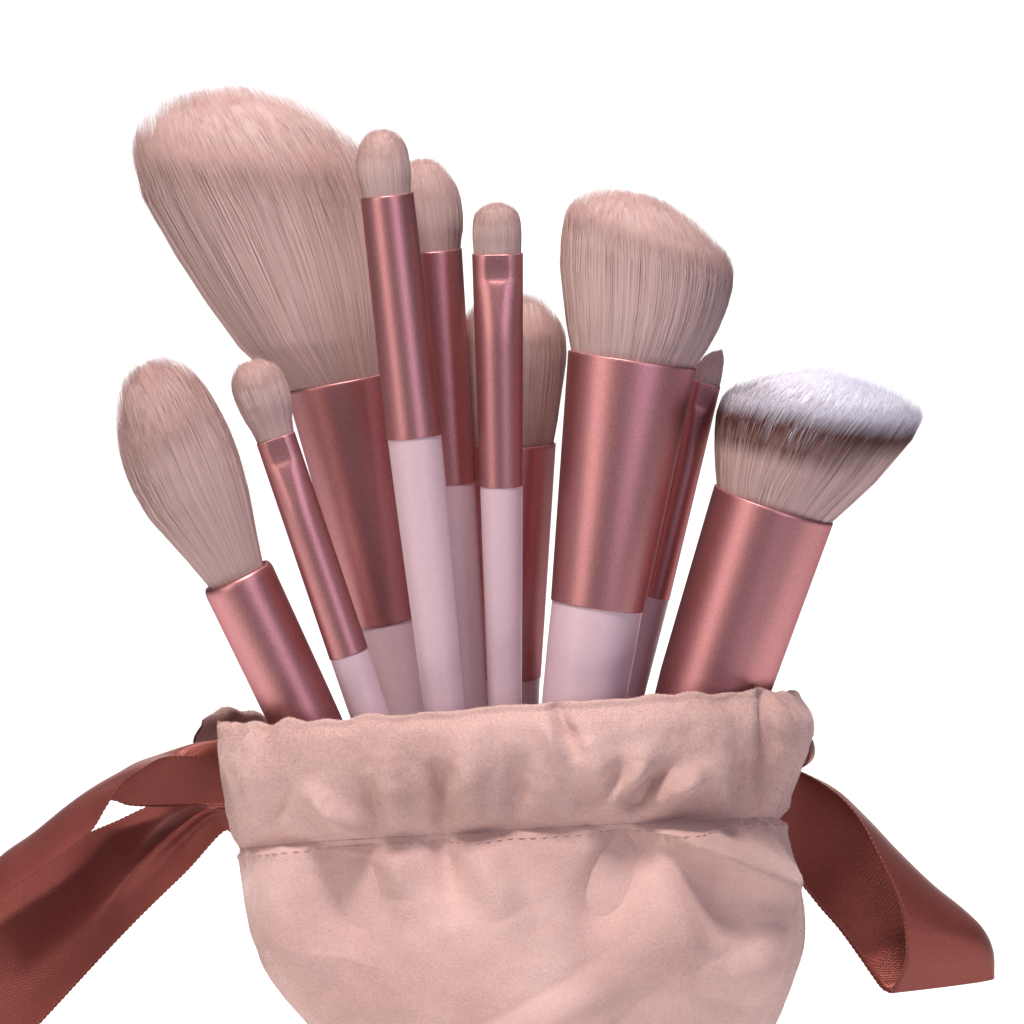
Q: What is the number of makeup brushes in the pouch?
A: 10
